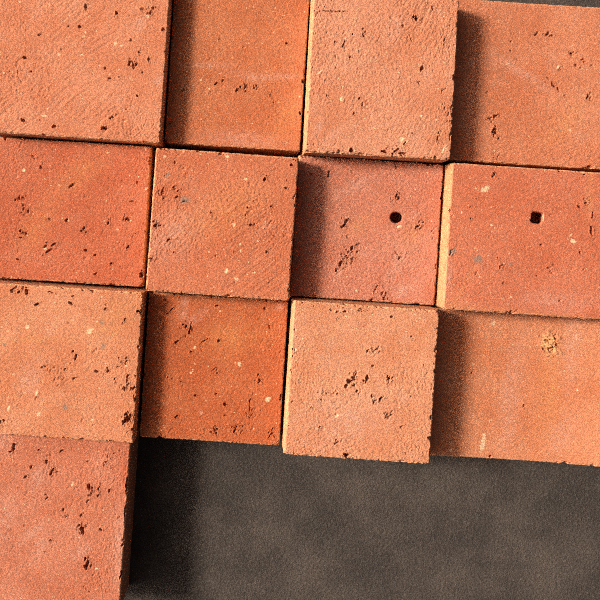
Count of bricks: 13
